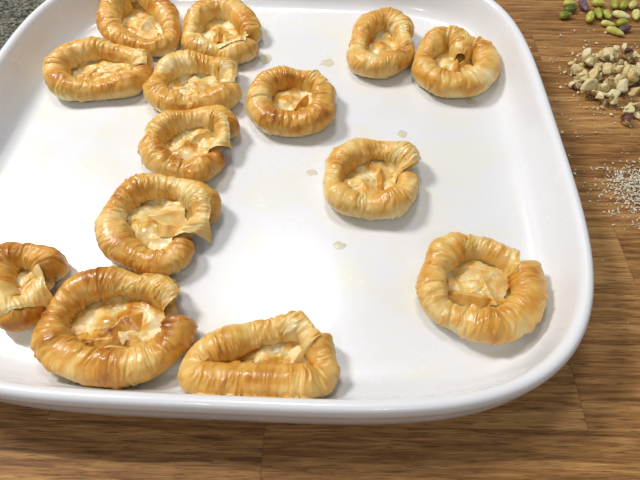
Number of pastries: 14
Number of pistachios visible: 17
